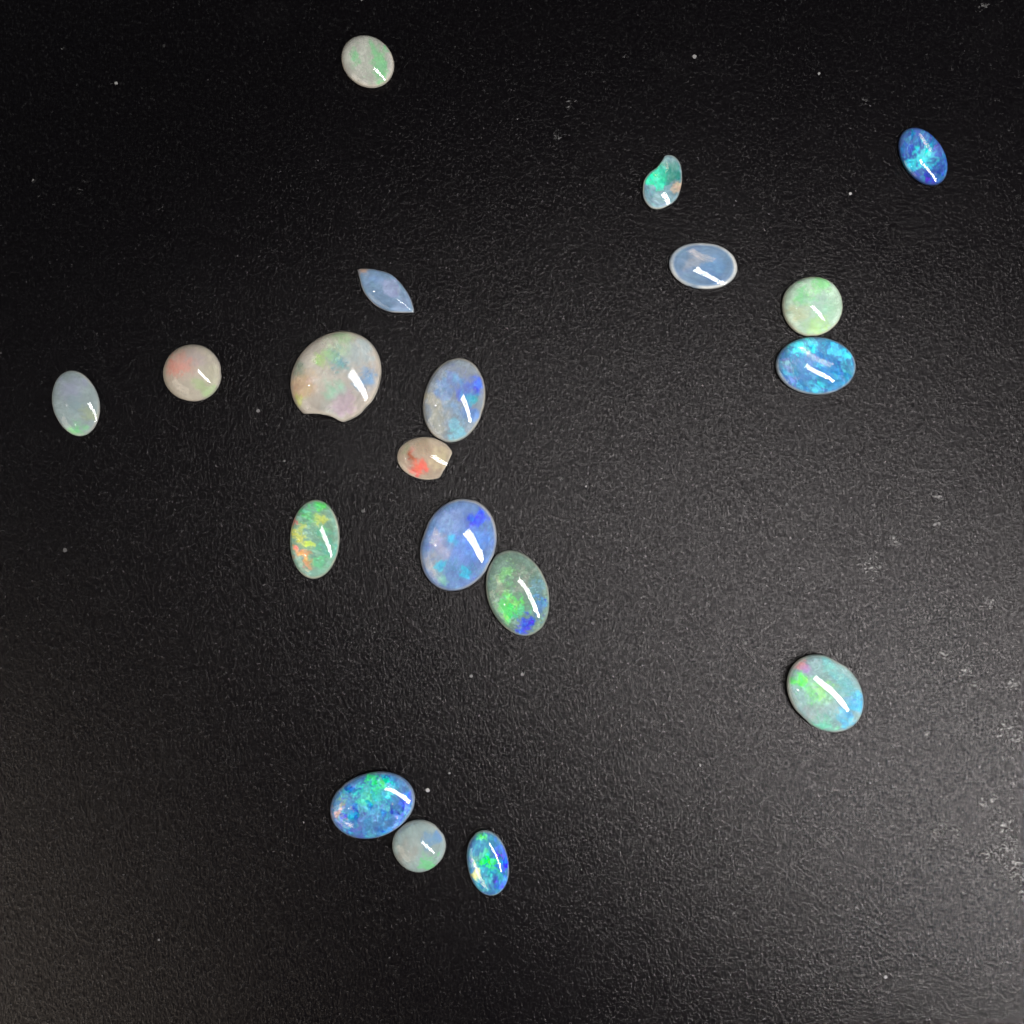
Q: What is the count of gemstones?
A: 19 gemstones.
